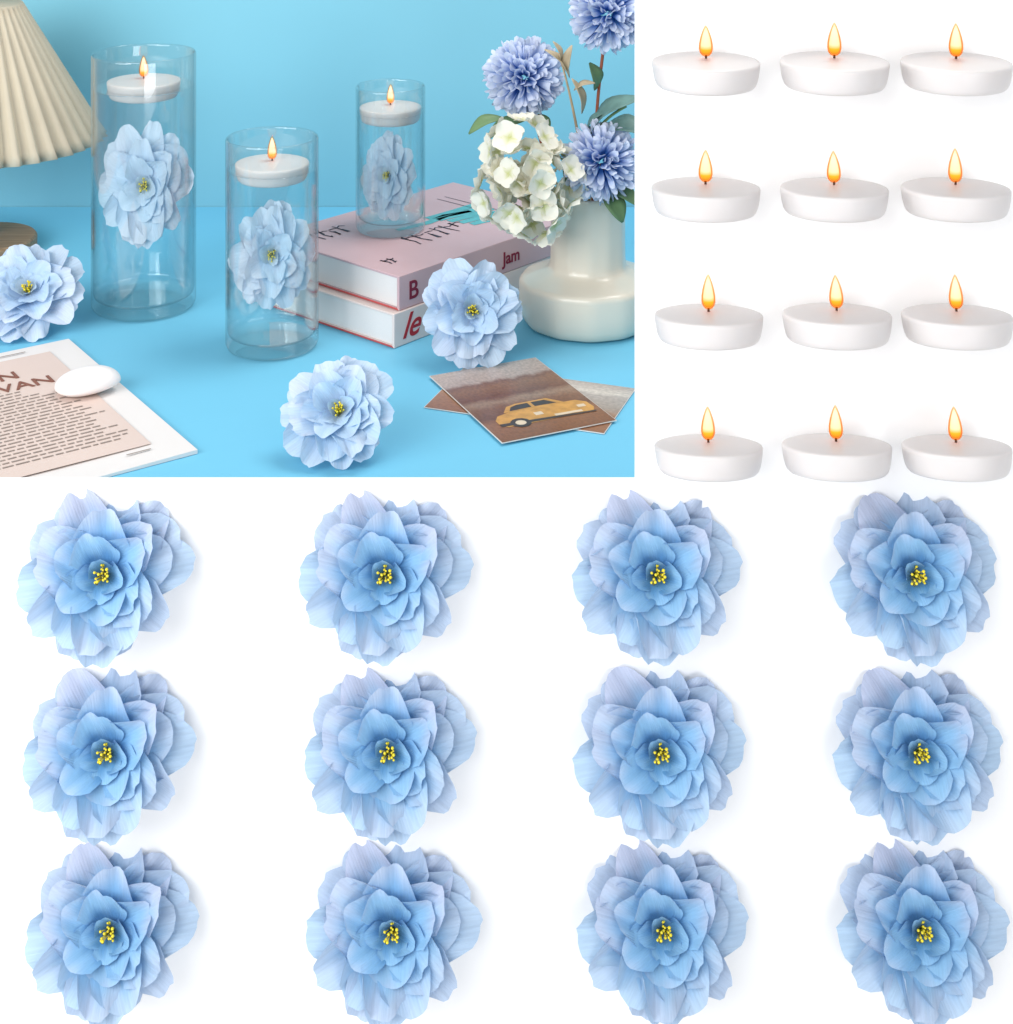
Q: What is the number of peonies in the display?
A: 18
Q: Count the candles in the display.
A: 15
